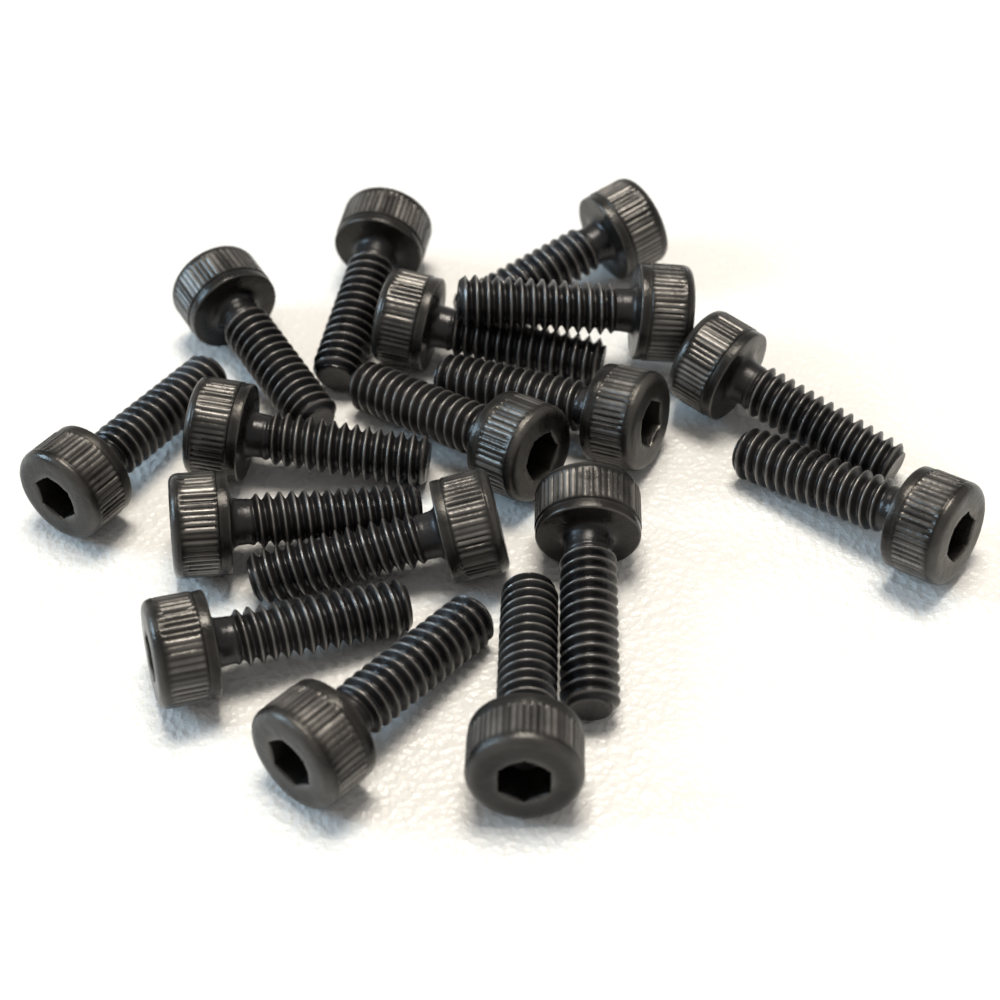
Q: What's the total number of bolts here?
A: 17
